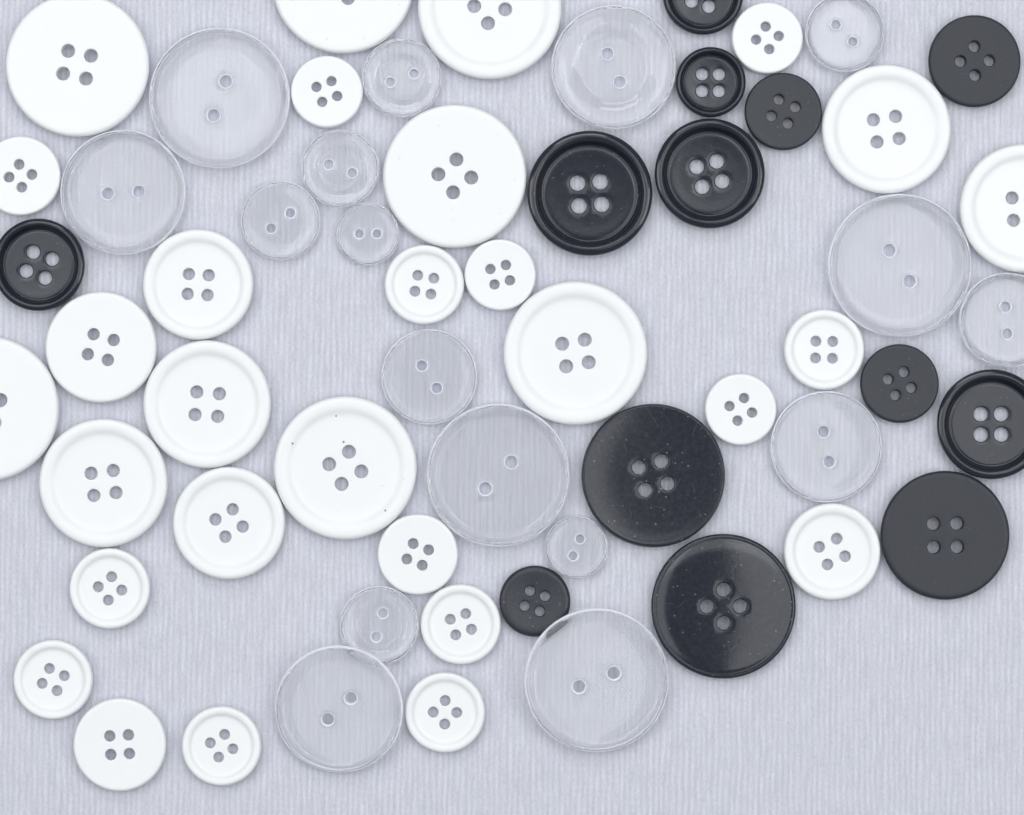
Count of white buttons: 29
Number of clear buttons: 17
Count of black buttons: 13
